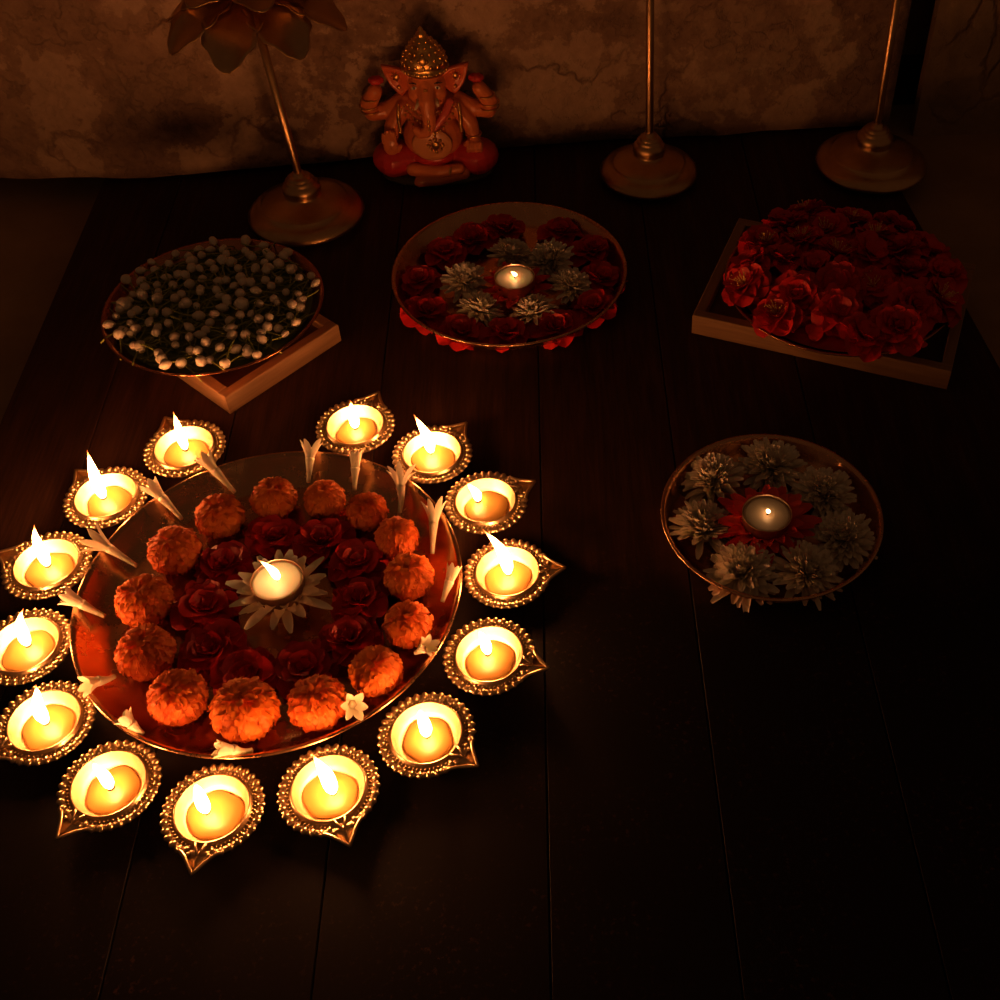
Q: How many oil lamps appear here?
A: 14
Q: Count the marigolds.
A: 14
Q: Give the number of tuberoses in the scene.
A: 14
